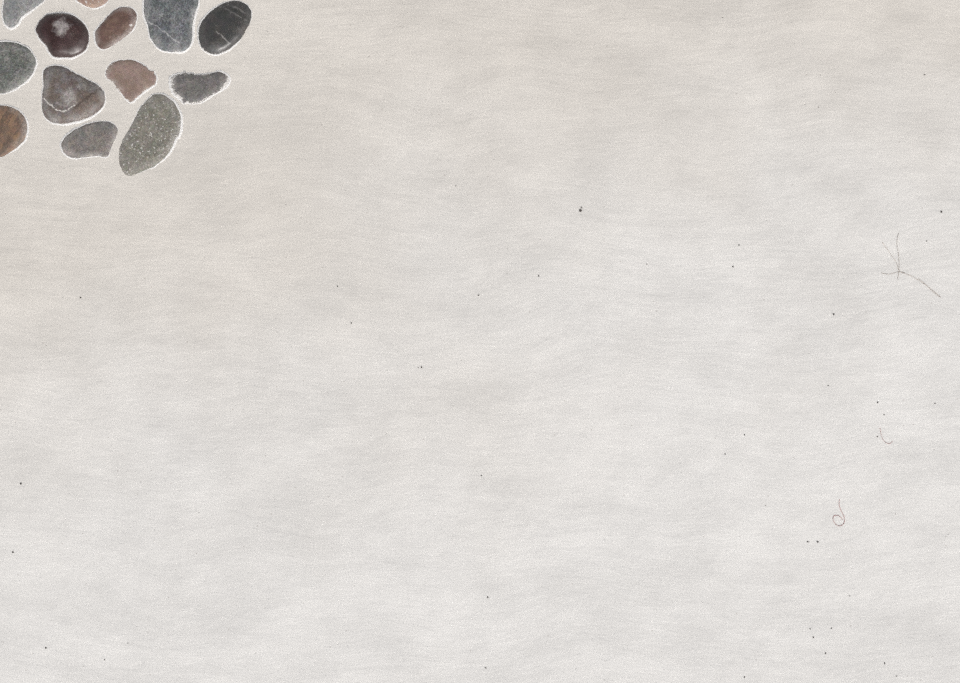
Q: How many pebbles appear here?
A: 13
